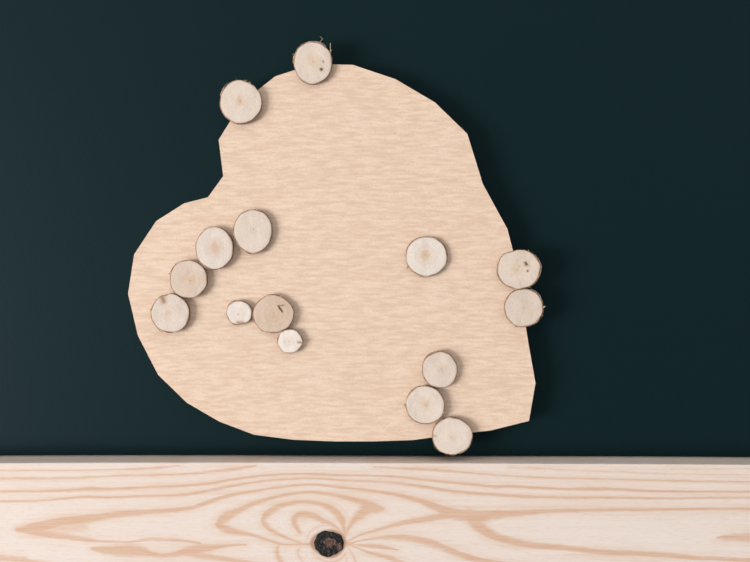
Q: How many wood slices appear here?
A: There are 15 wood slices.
